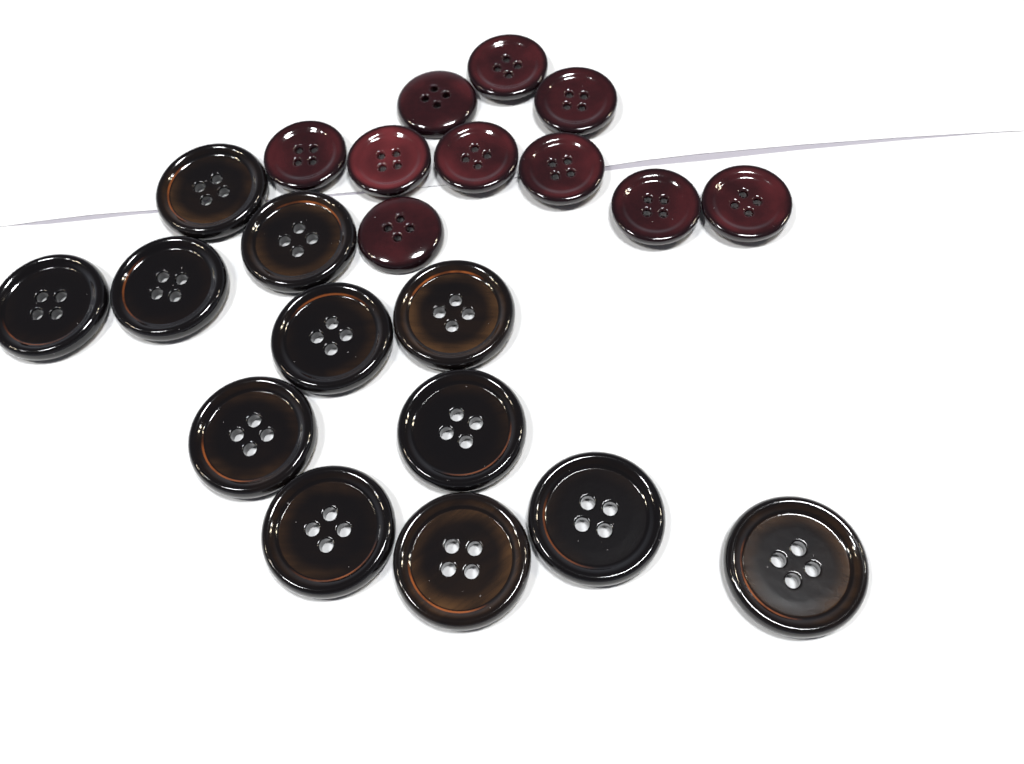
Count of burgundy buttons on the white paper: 10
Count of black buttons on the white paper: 12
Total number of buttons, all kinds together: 22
